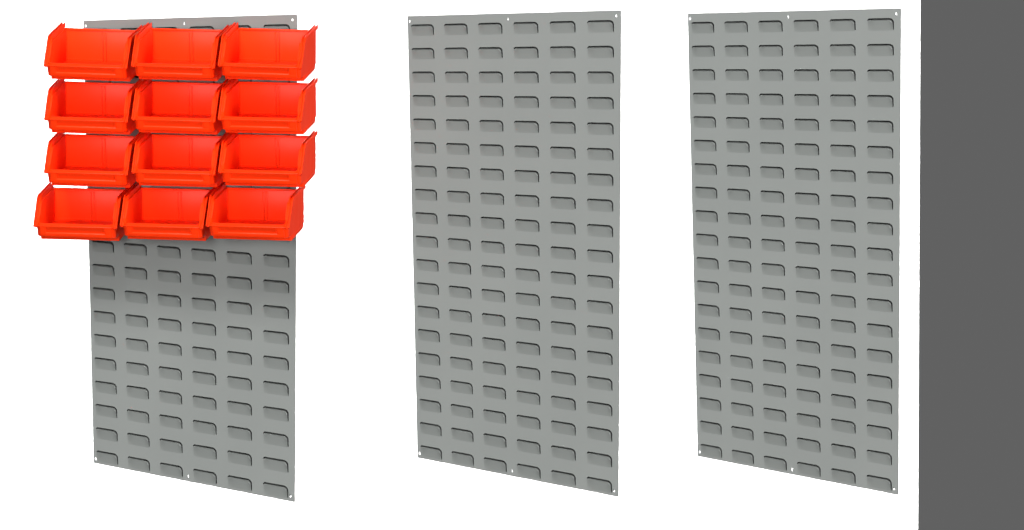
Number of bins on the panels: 12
